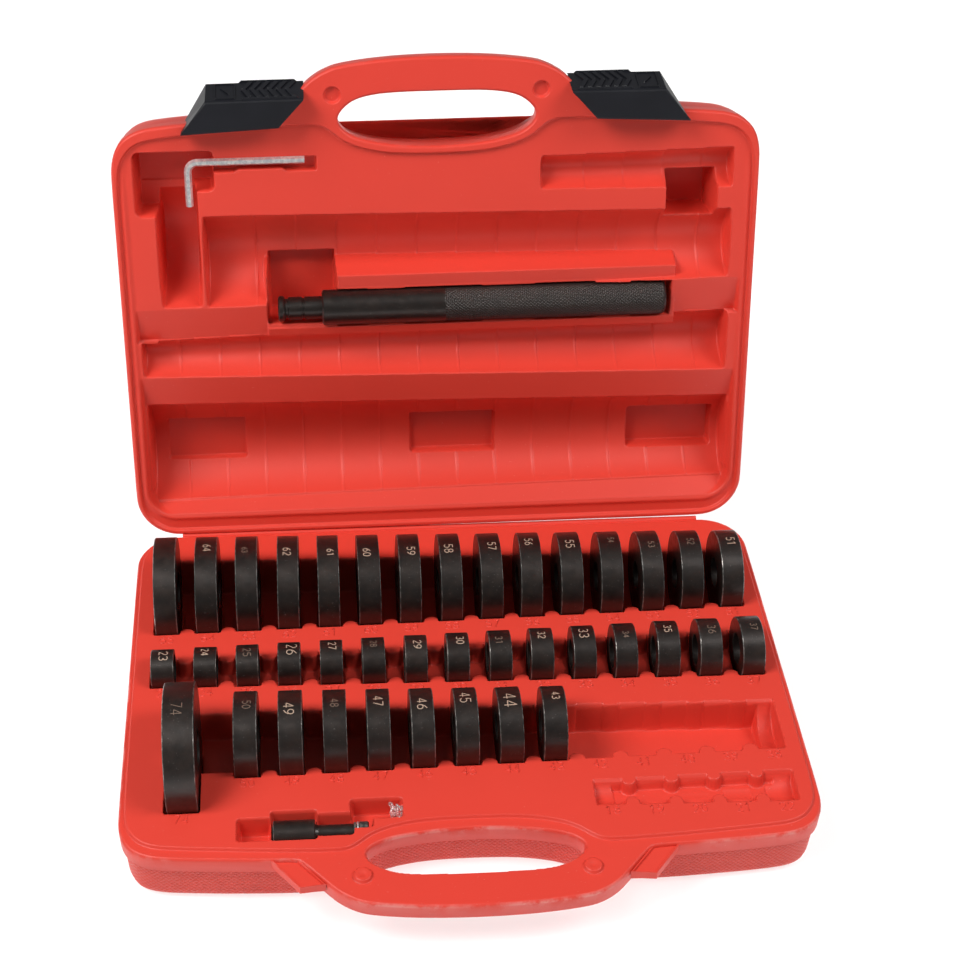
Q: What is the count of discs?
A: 39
